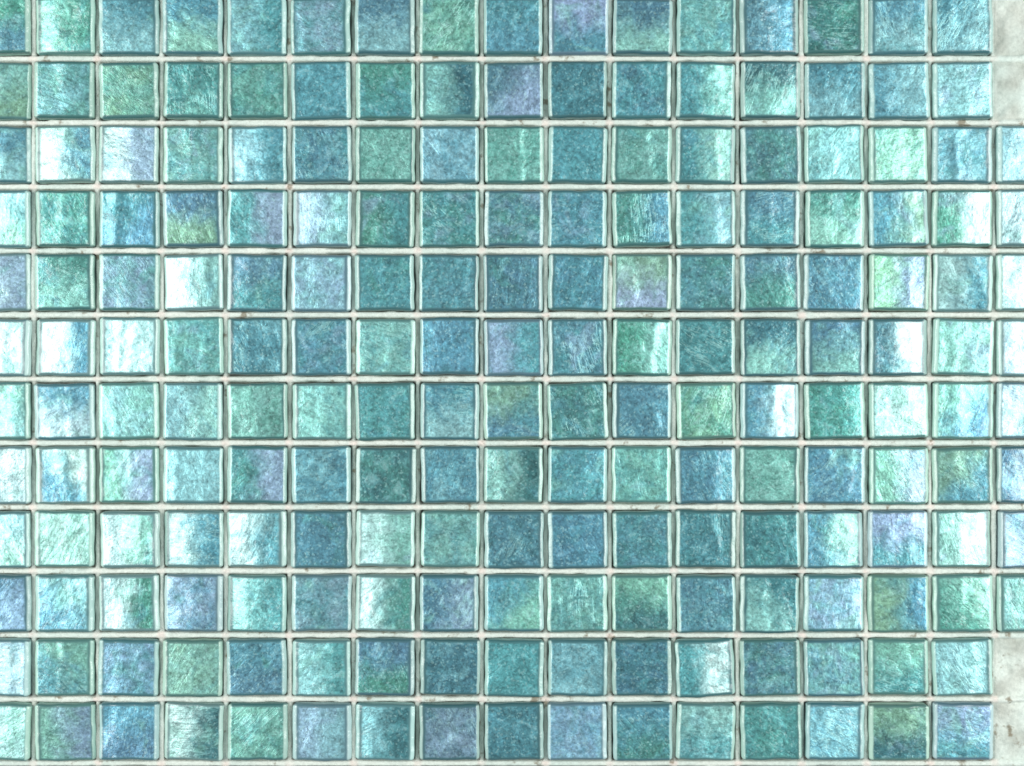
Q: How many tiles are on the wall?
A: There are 200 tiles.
